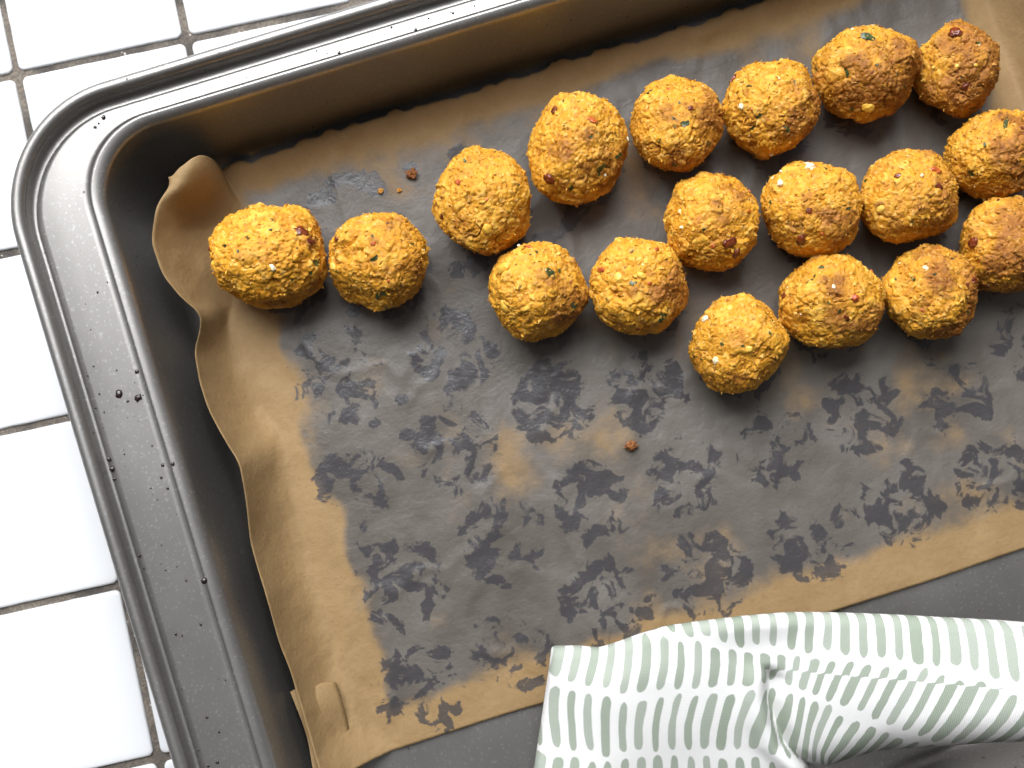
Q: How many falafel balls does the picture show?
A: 18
